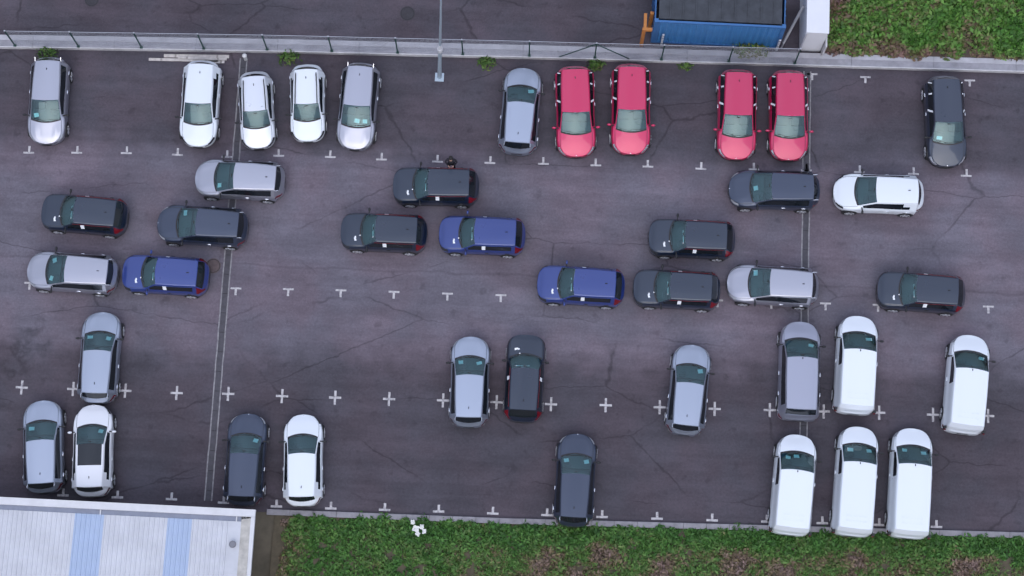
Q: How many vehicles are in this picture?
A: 41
